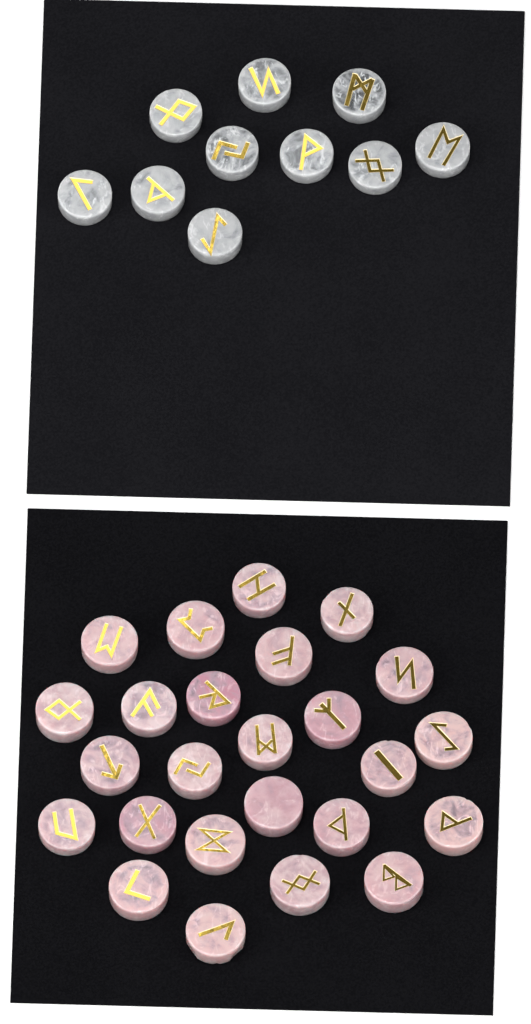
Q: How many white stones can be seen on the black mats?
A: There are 10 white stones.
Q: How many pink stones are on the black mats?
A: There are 25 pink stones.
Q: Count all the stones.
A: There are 35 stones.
